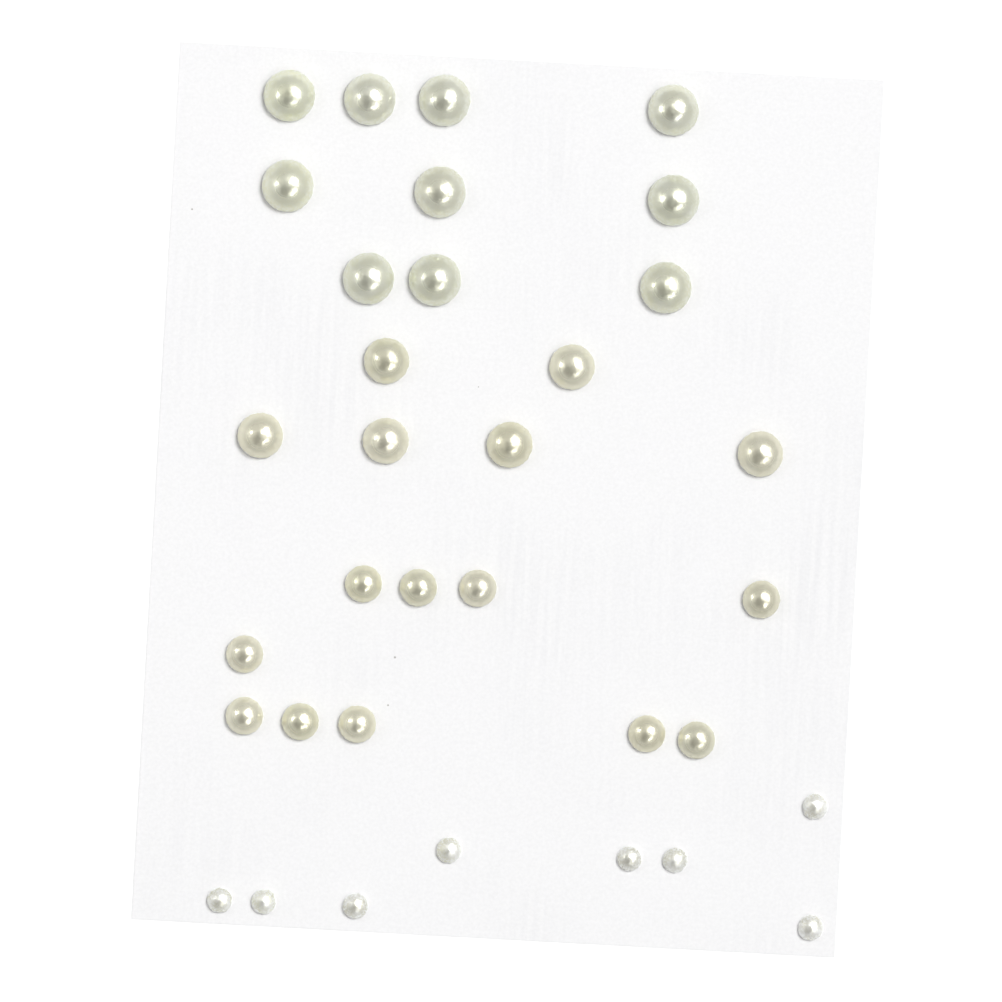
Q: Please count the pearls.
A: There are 34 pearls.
